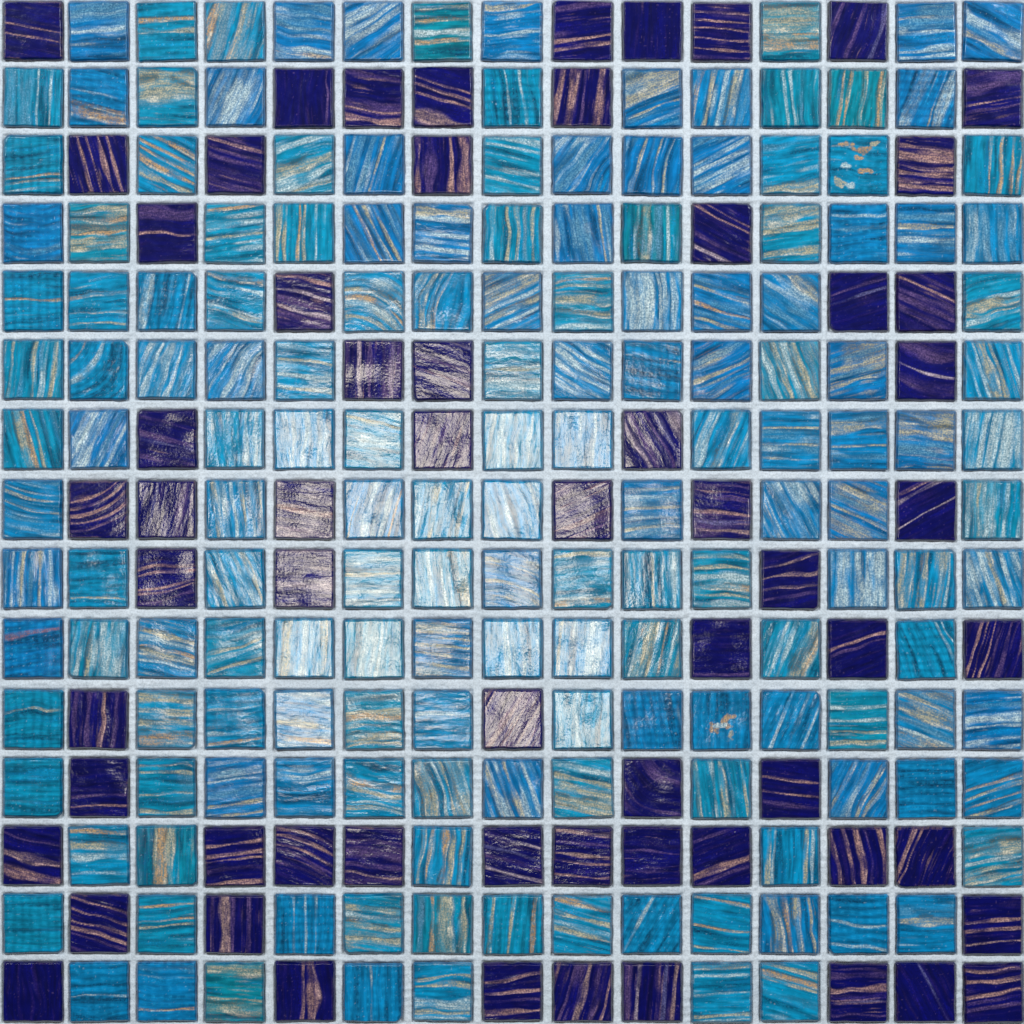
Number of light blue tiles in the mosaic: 162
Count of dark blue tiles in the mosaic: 63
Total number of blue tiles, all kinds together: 225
